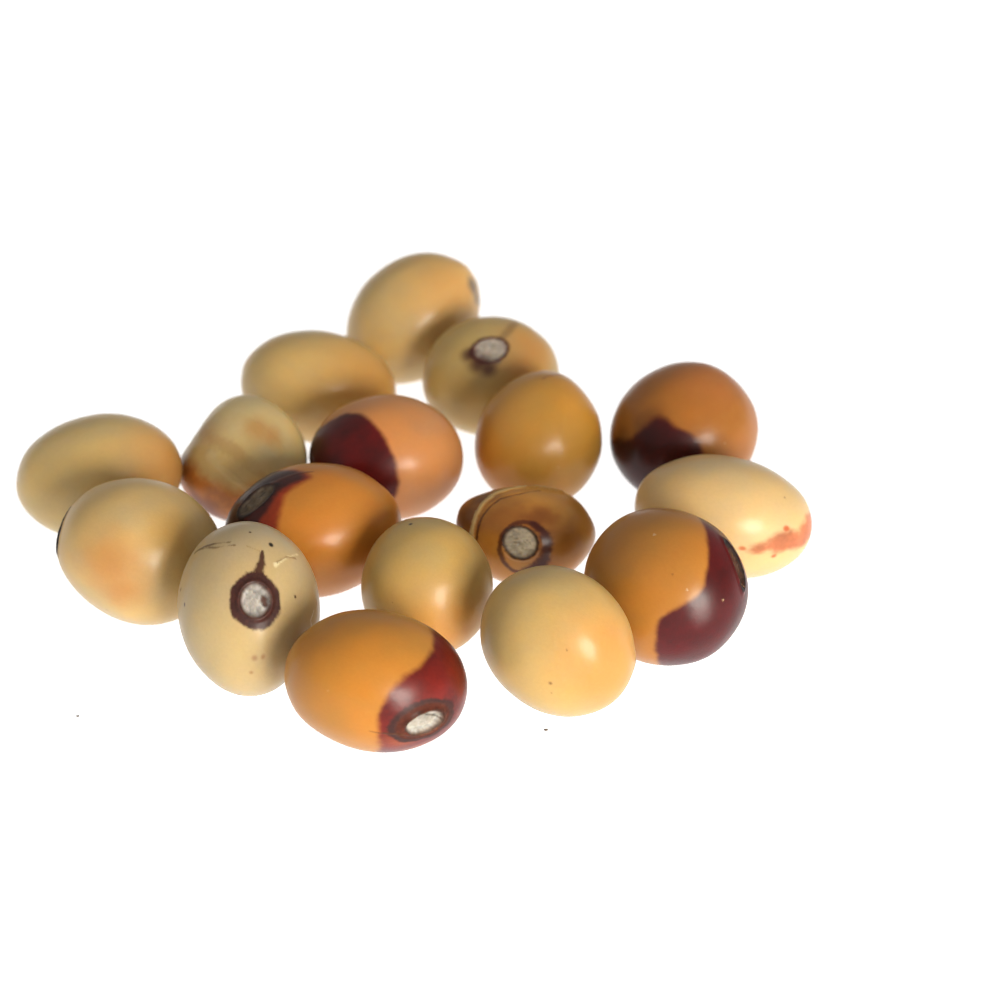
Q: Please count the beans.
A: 17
